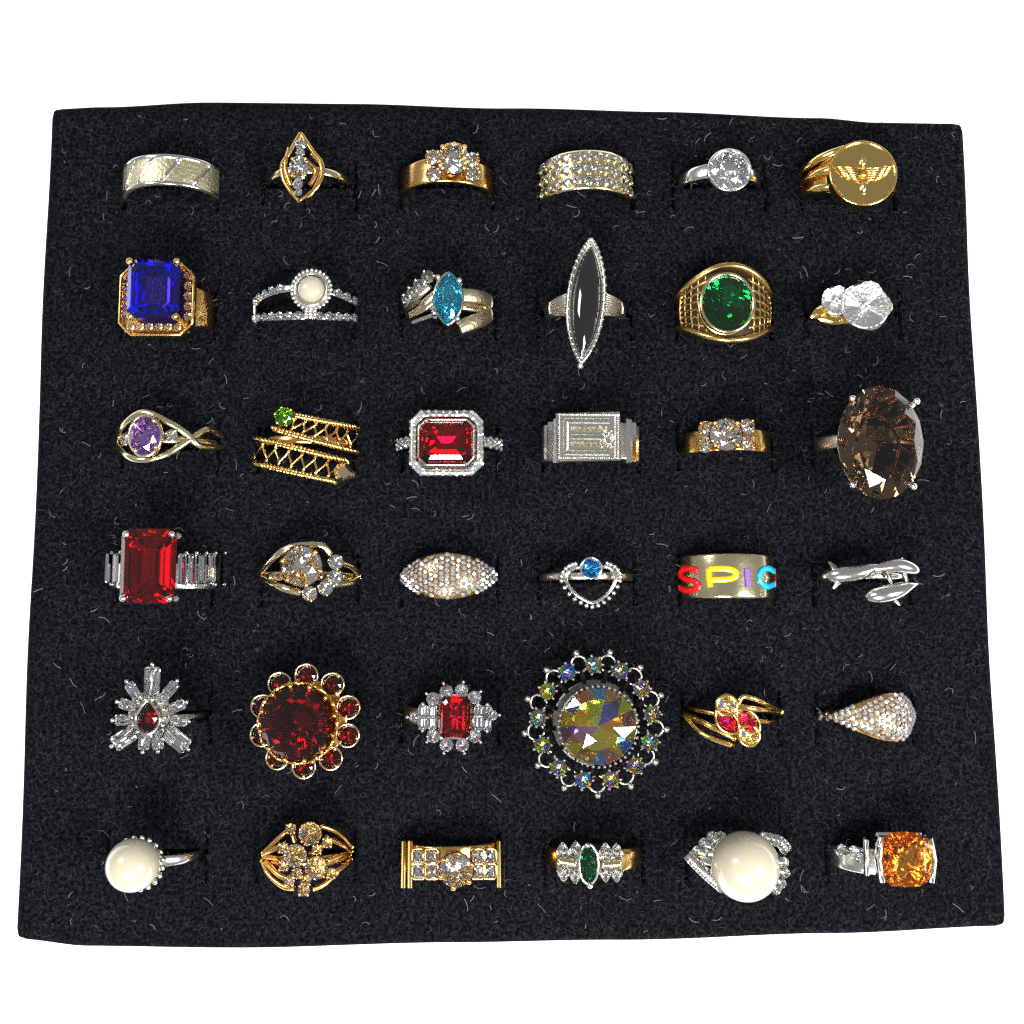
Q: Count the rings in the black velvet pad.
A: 36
